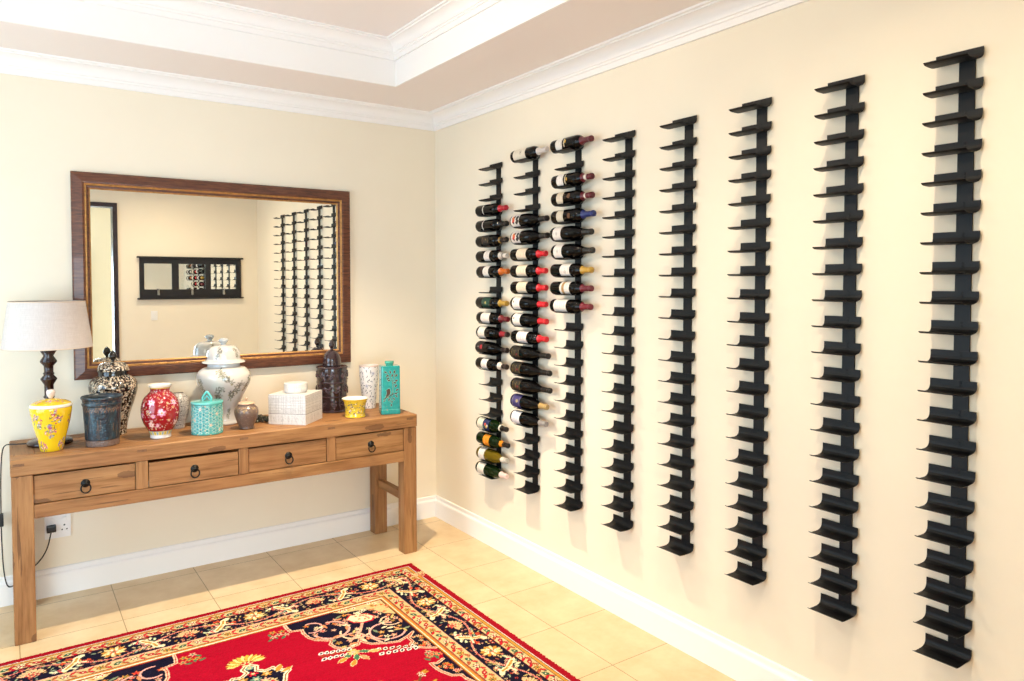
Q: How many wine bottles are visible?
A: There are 37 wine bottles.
